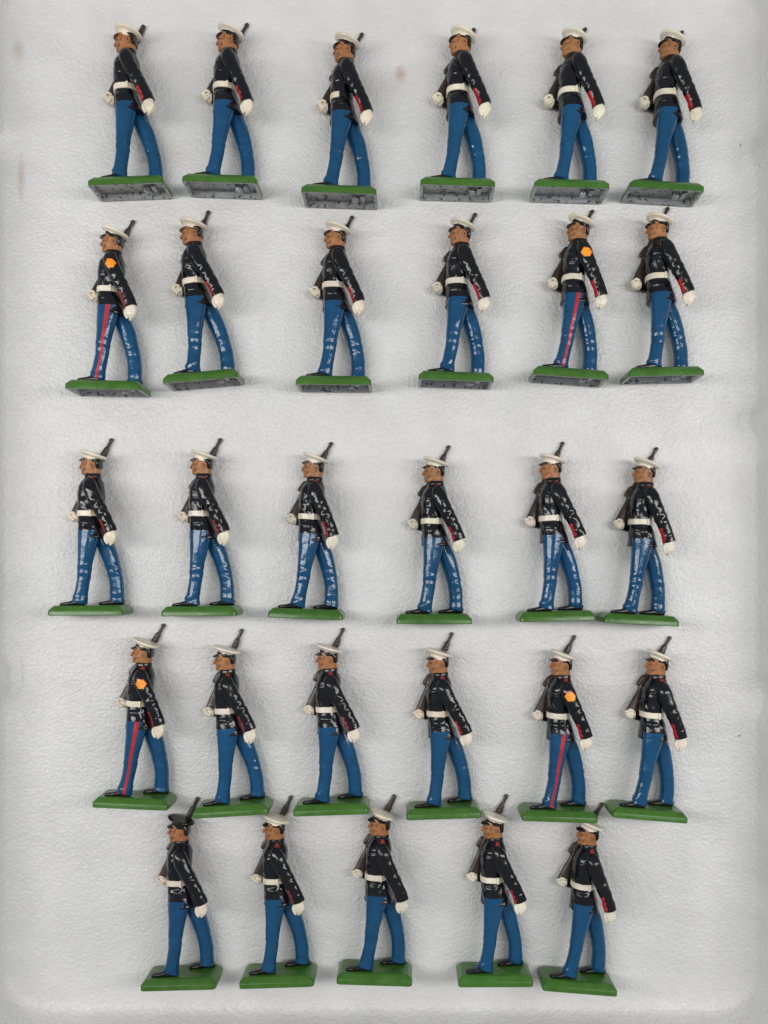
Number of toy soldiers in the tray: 29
